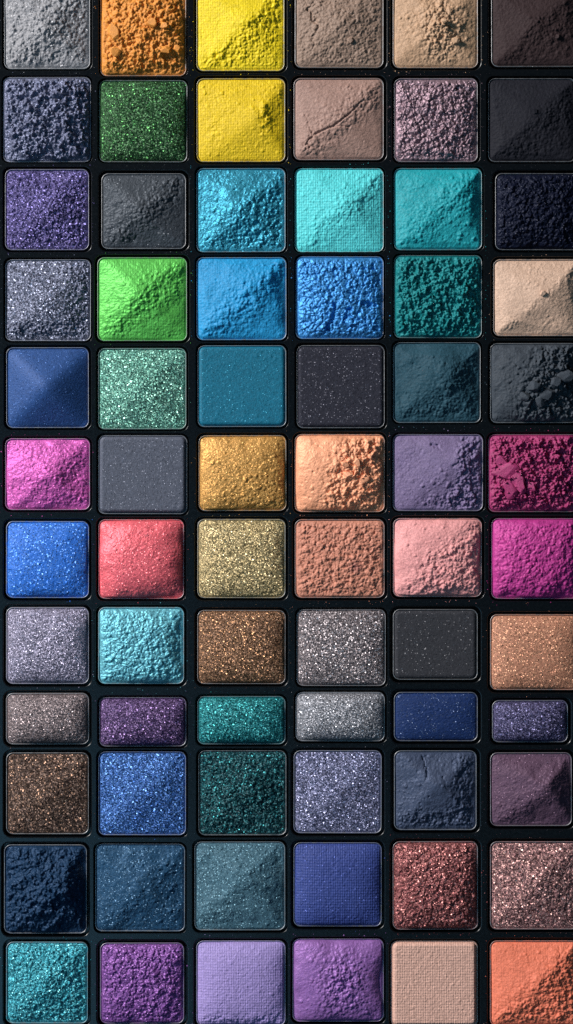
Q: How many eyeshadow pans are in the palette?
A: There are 72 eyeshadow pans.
